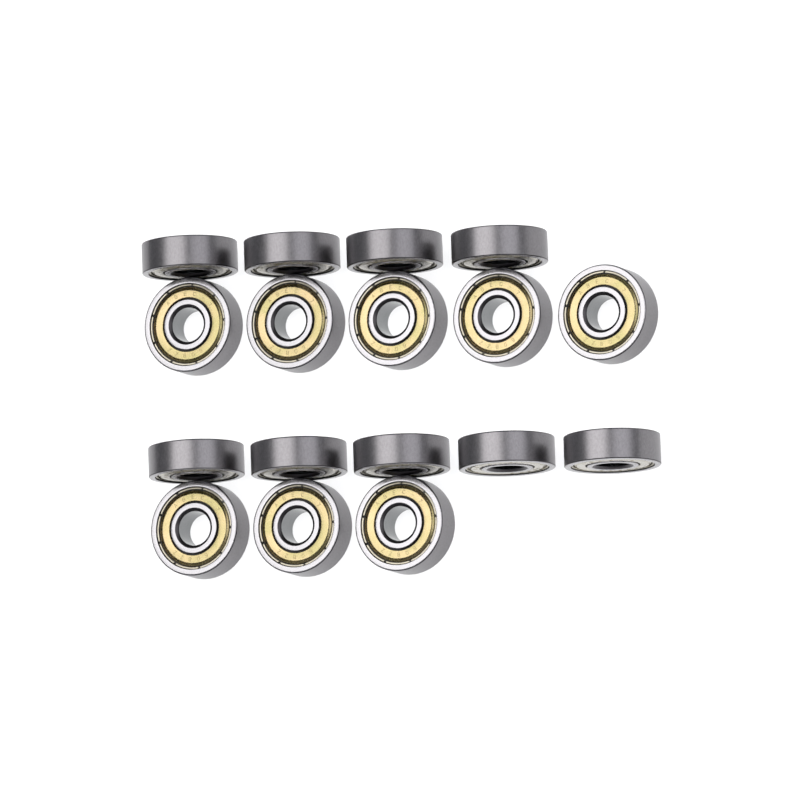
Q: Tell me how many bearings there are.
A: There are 17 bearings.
